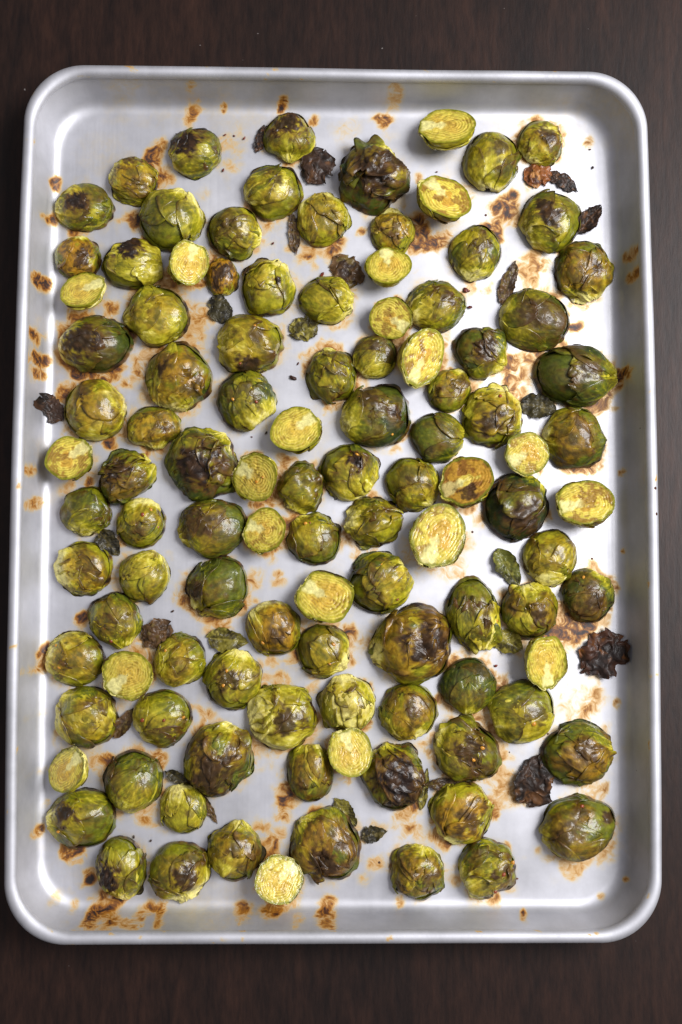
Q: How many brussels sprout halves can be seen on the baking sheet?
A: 108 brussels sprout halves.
